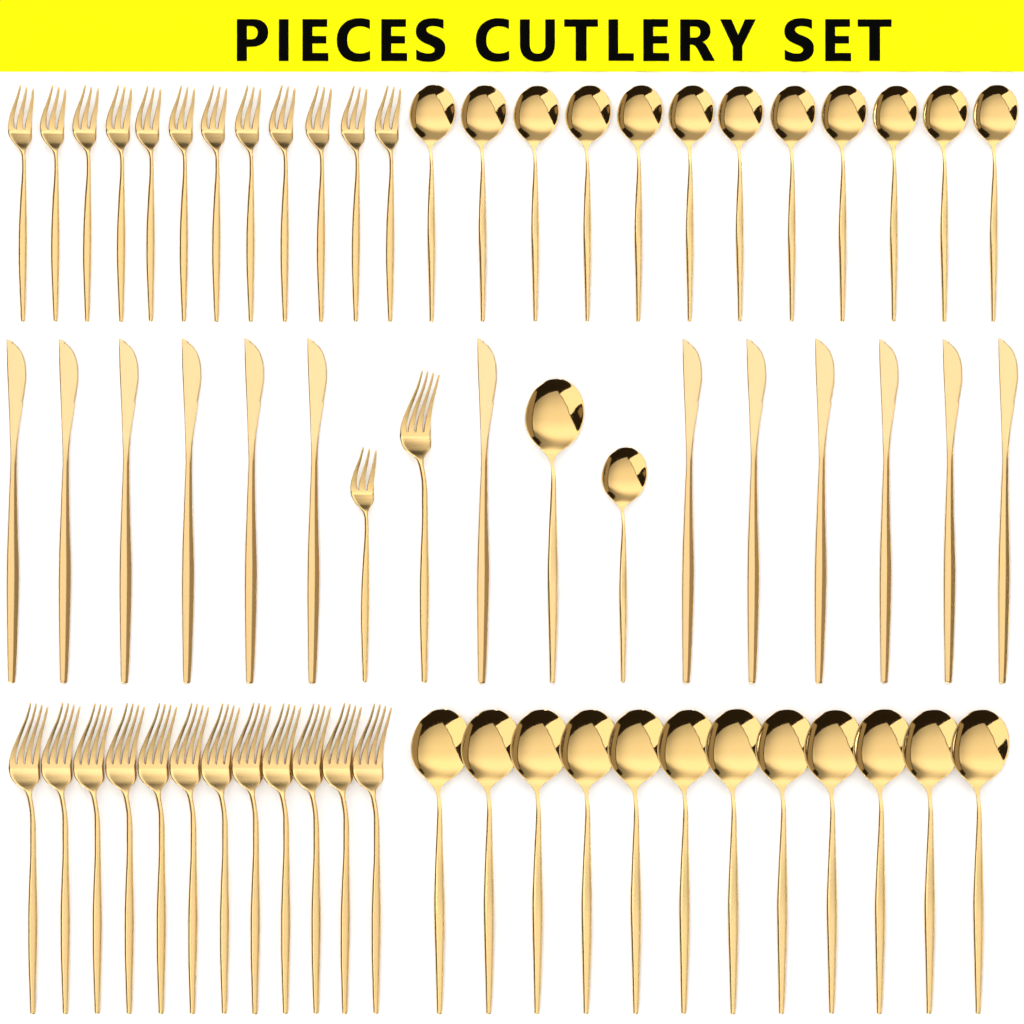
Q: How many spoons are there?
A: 26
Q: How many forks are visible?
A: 26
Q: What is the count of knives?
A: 13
